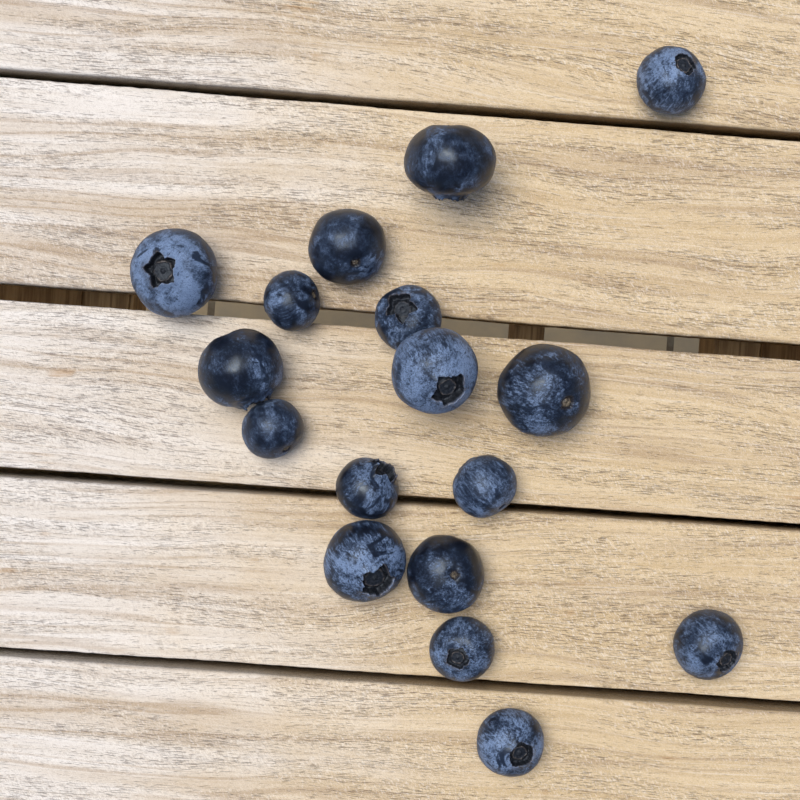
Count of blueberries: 17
